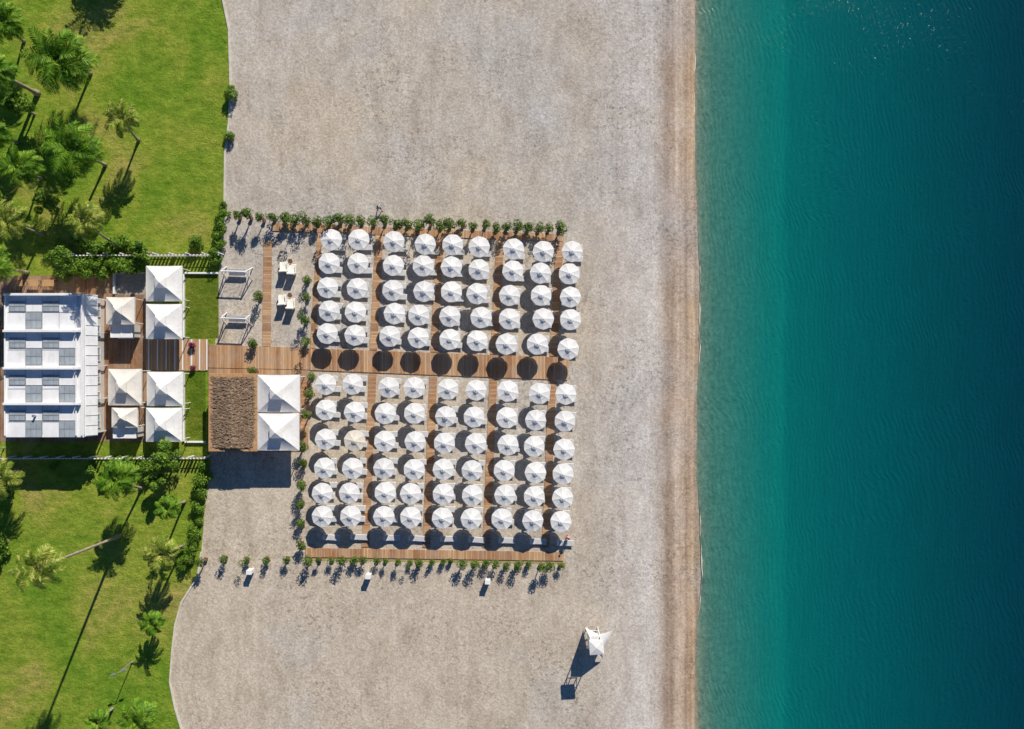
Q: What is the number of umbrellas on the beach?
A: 99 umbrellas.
